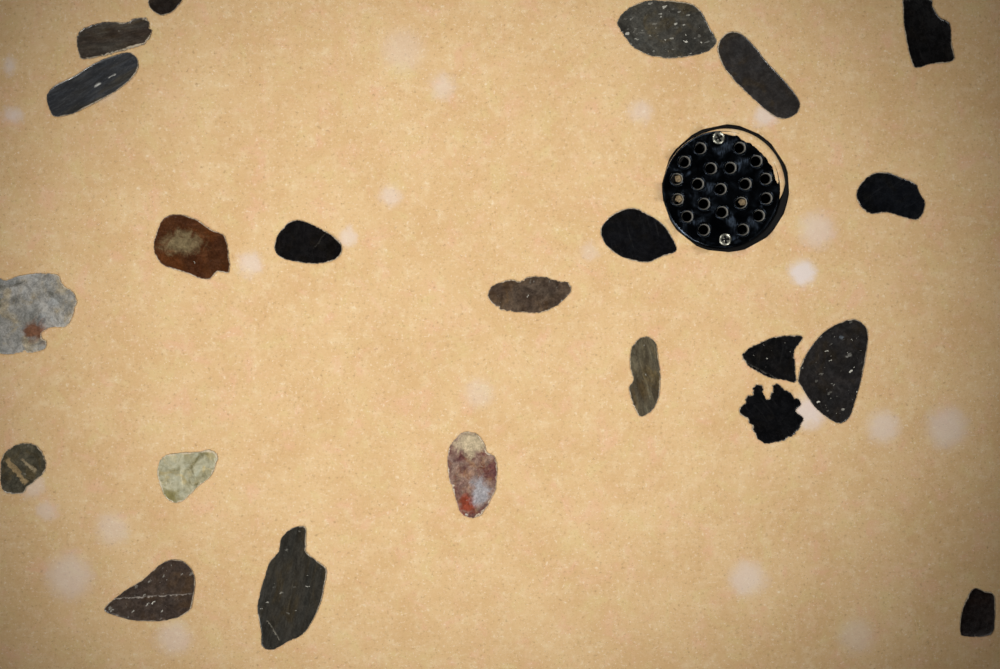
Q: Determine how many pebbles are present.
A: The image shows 22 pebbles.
